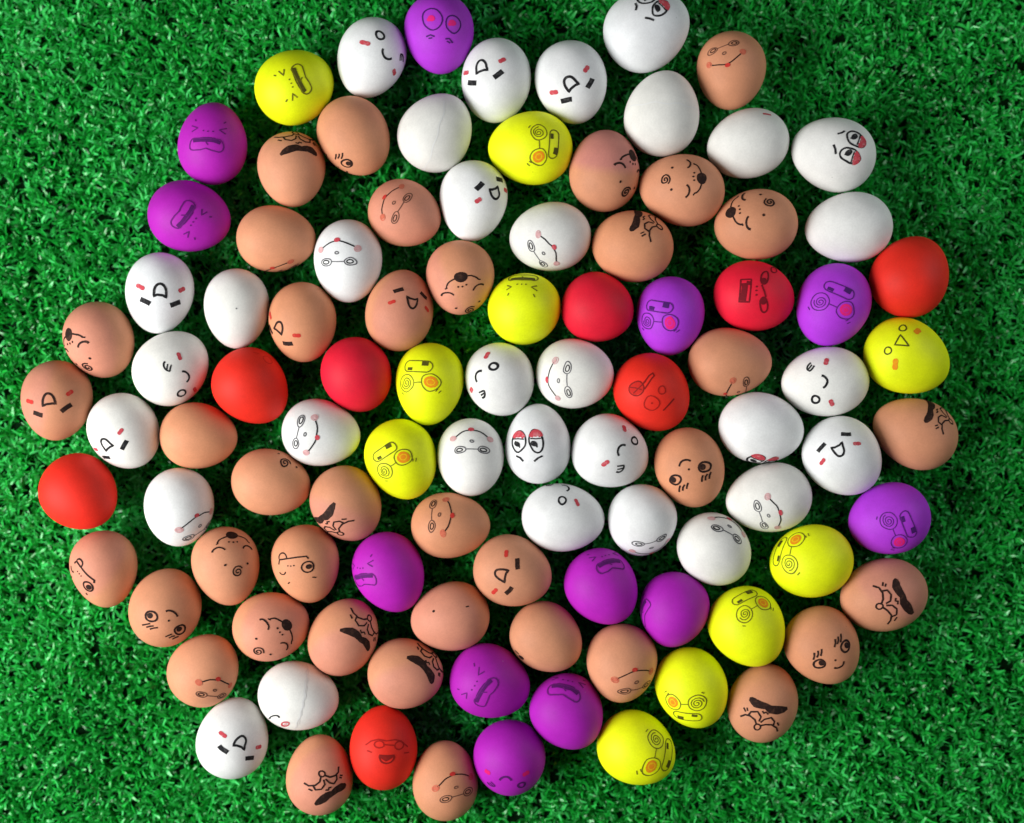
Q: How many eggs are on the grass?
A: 100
